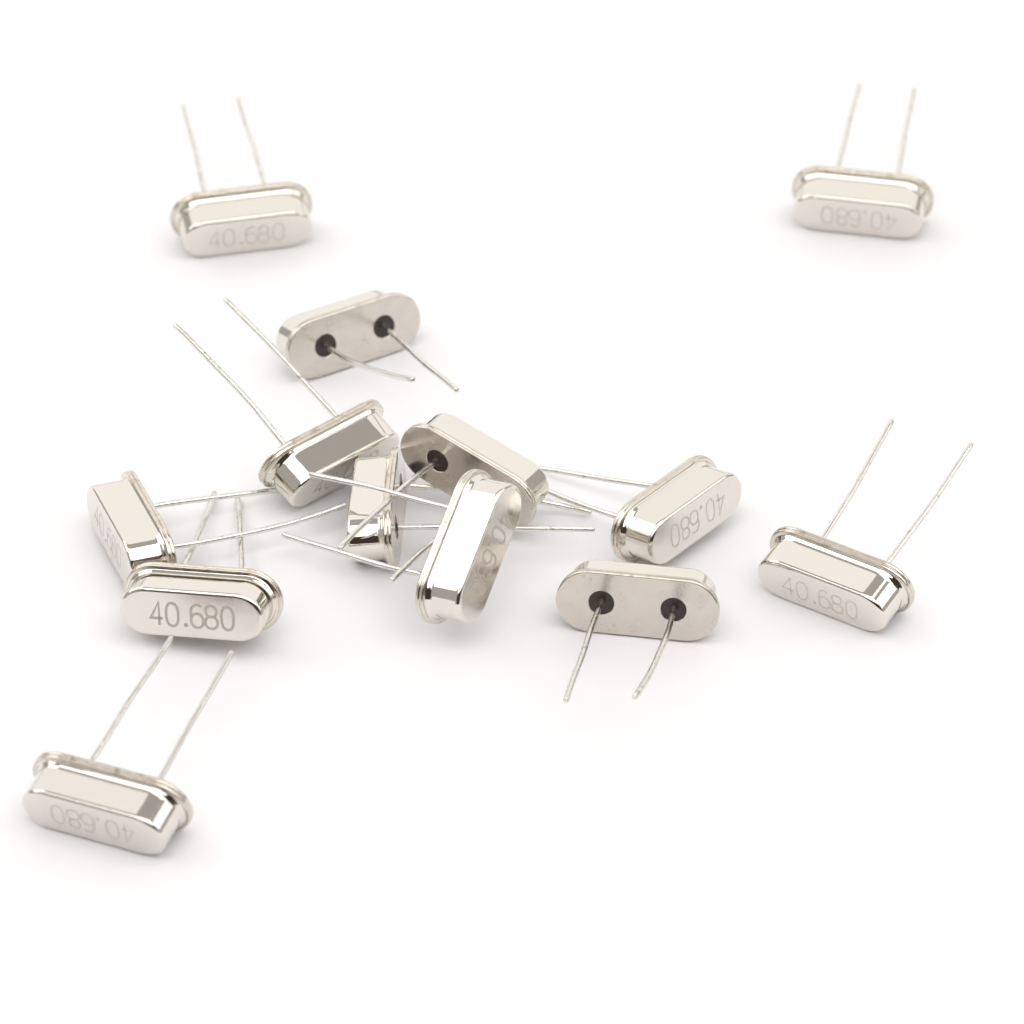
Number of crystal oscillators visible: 13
